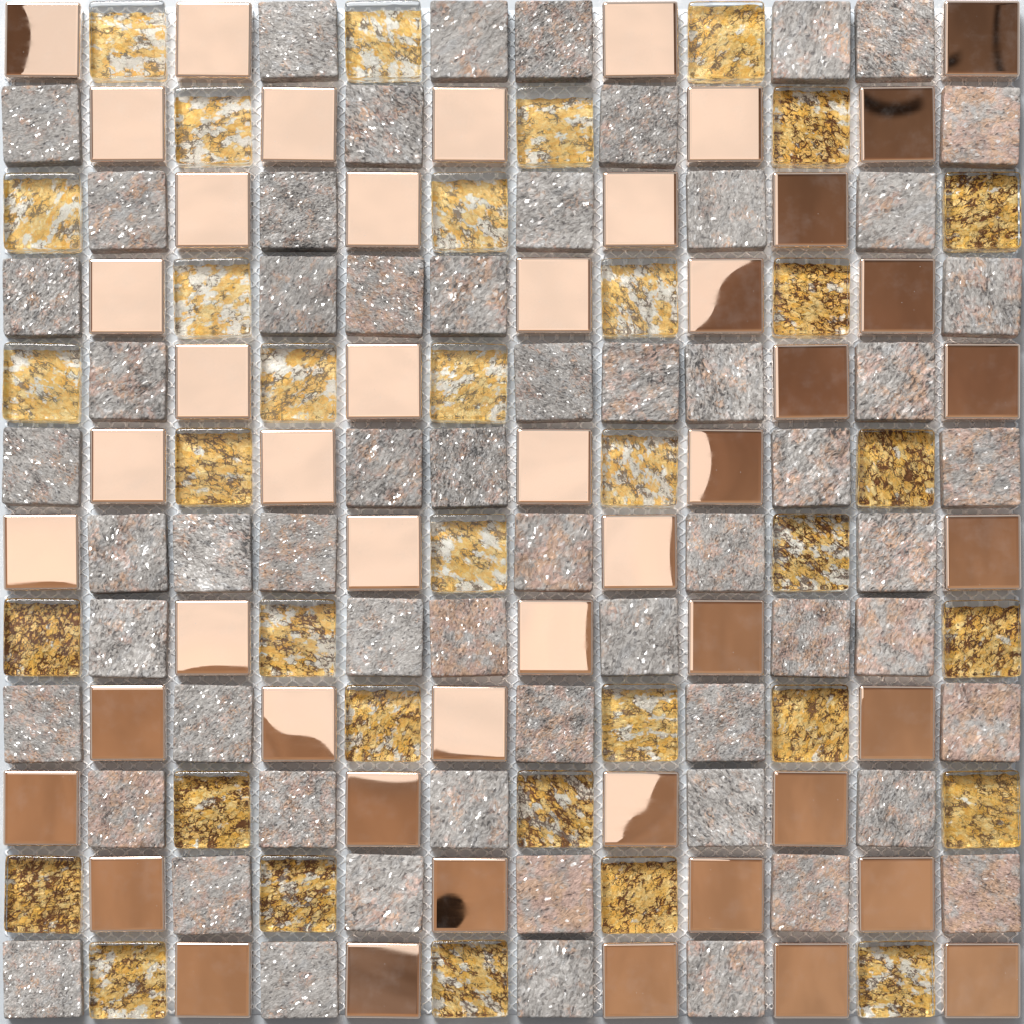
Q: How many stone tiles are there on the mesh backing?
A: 60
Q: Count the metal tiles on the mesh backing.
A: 49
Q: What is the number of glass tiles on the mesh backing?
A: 35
